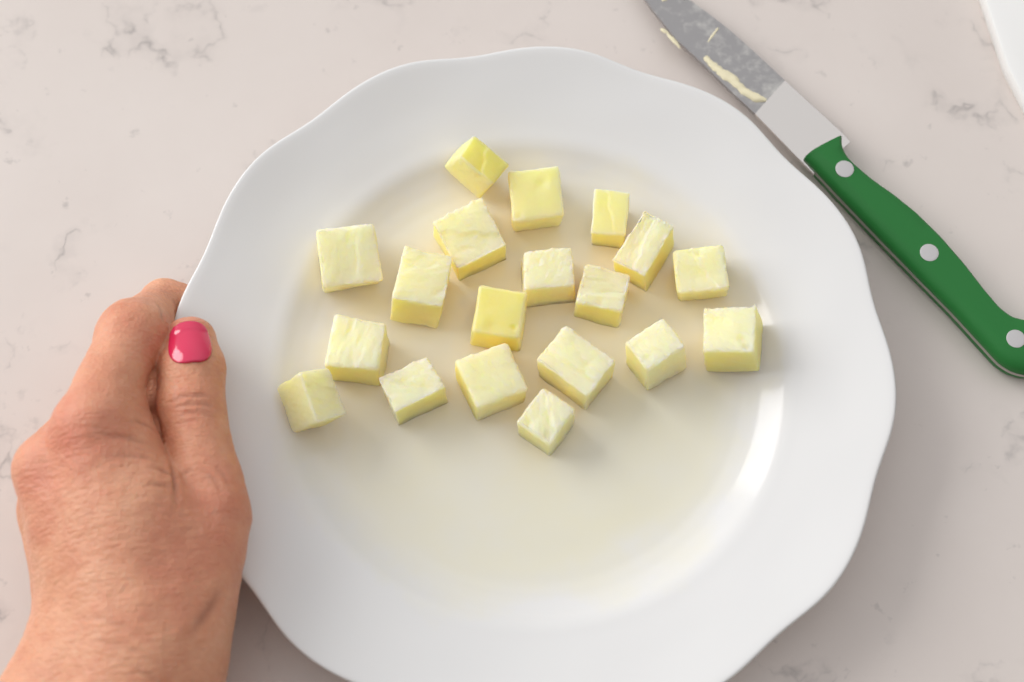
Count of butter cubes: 19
